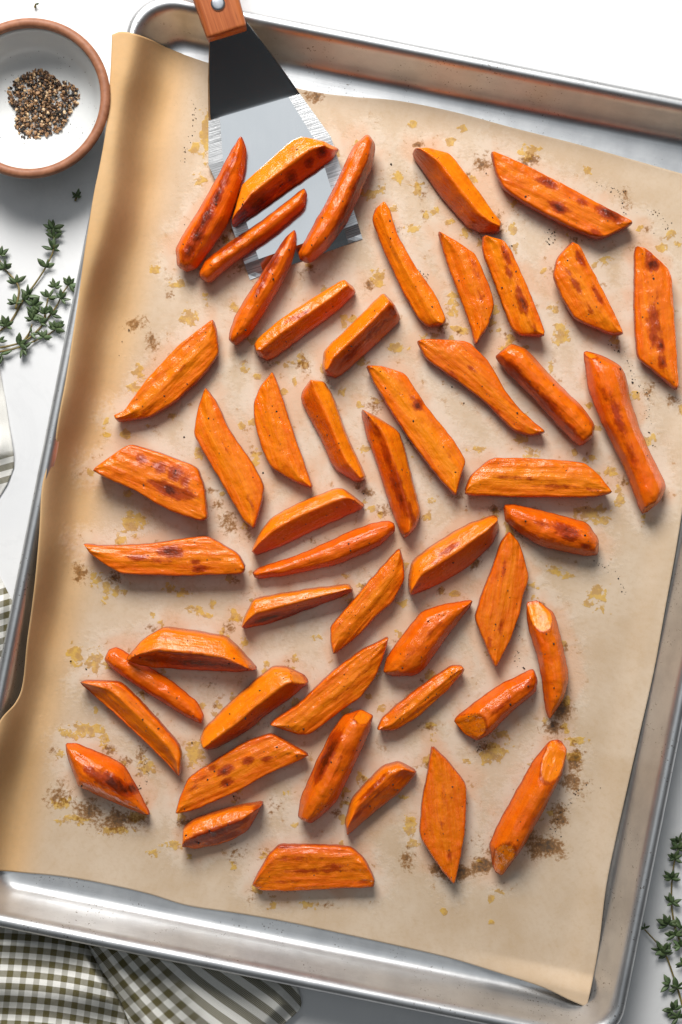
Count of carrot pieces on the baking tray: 50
